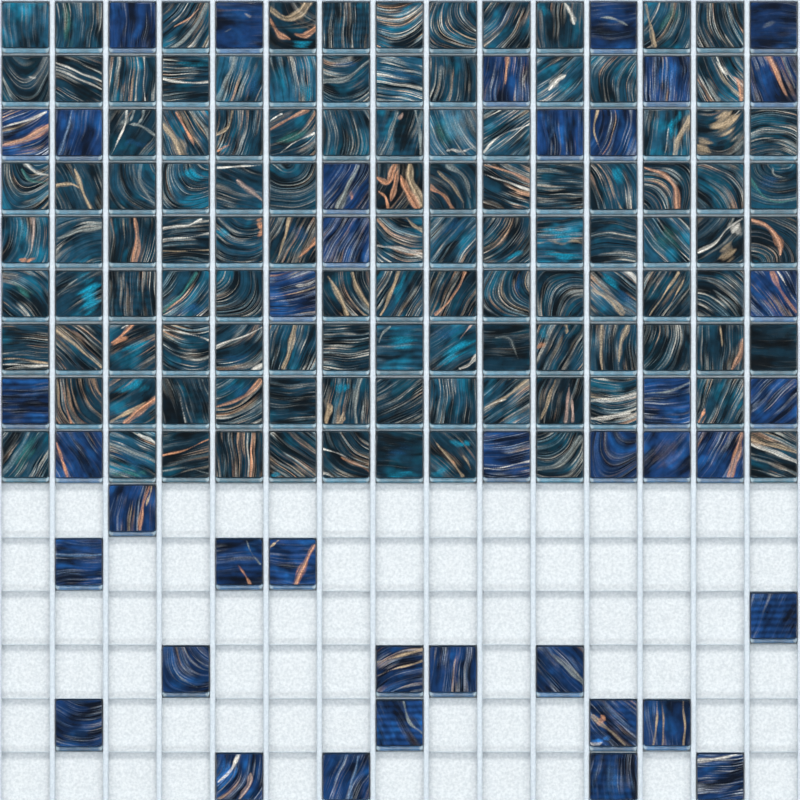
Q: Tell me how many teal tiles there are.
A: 112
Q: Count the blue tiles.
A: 40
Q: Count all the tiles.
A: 152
